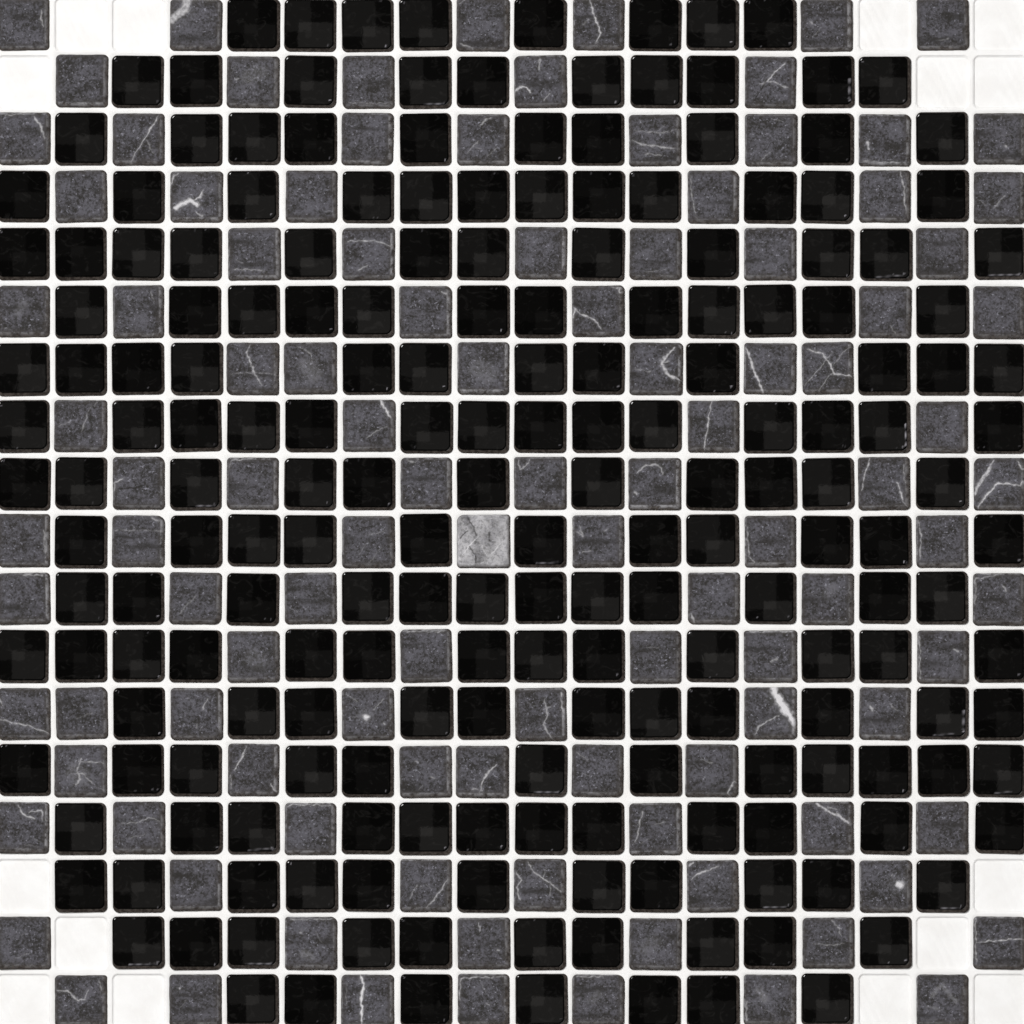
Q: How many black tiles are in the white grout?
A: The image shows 200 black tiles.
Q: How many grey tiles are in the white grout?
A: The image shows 109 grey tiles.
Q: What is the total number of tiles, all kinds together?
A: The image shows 309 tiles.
